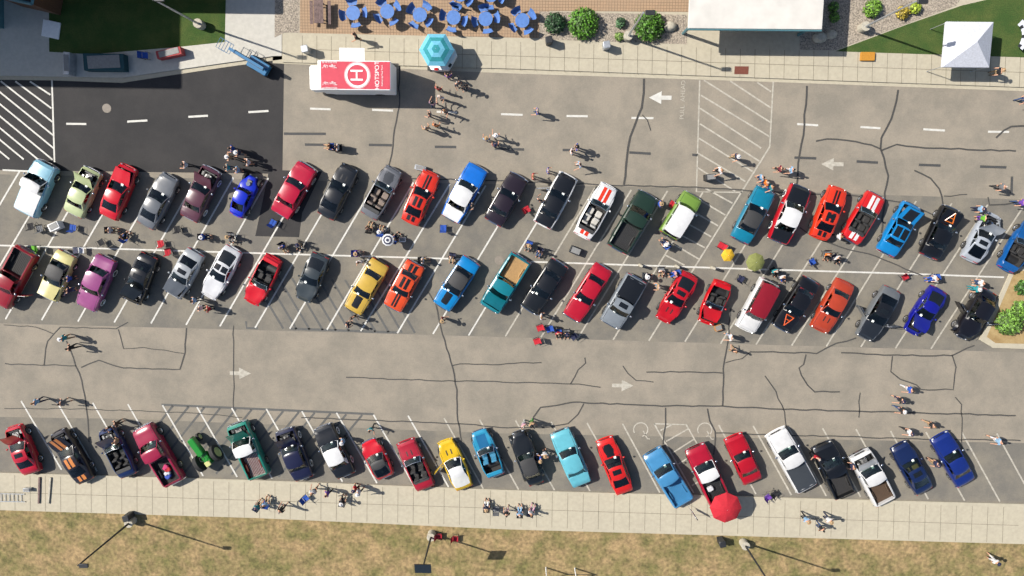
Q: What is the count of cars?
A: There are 57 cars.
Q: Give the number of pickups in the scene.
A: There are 12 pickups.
